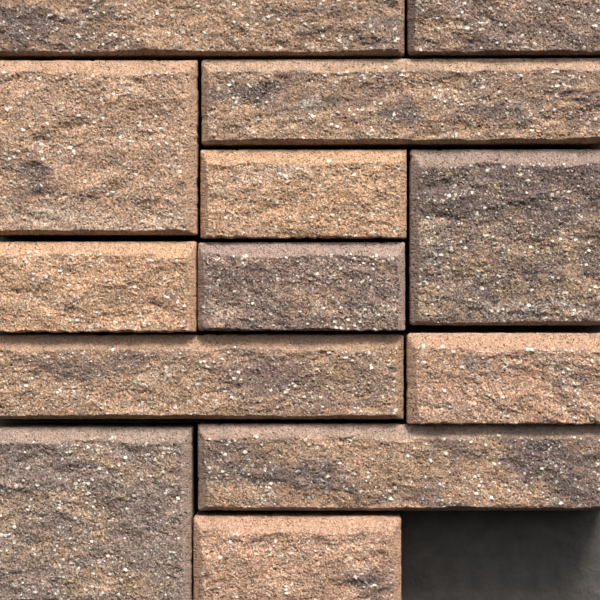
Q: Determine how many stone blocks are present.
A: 13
